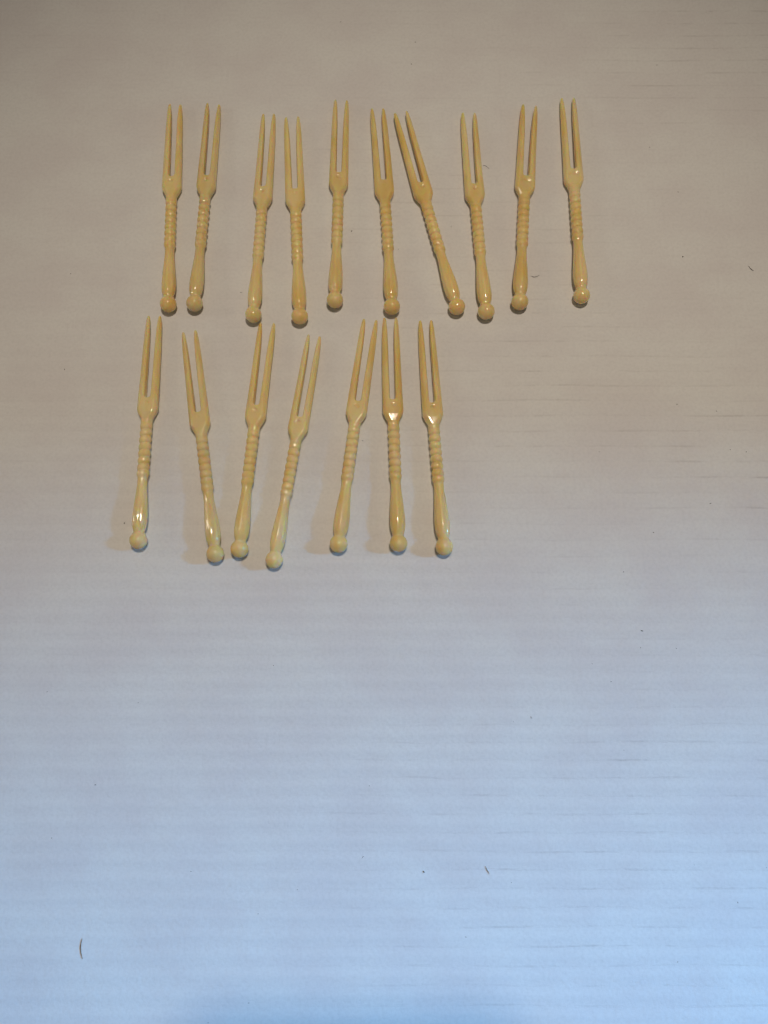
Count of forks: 17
